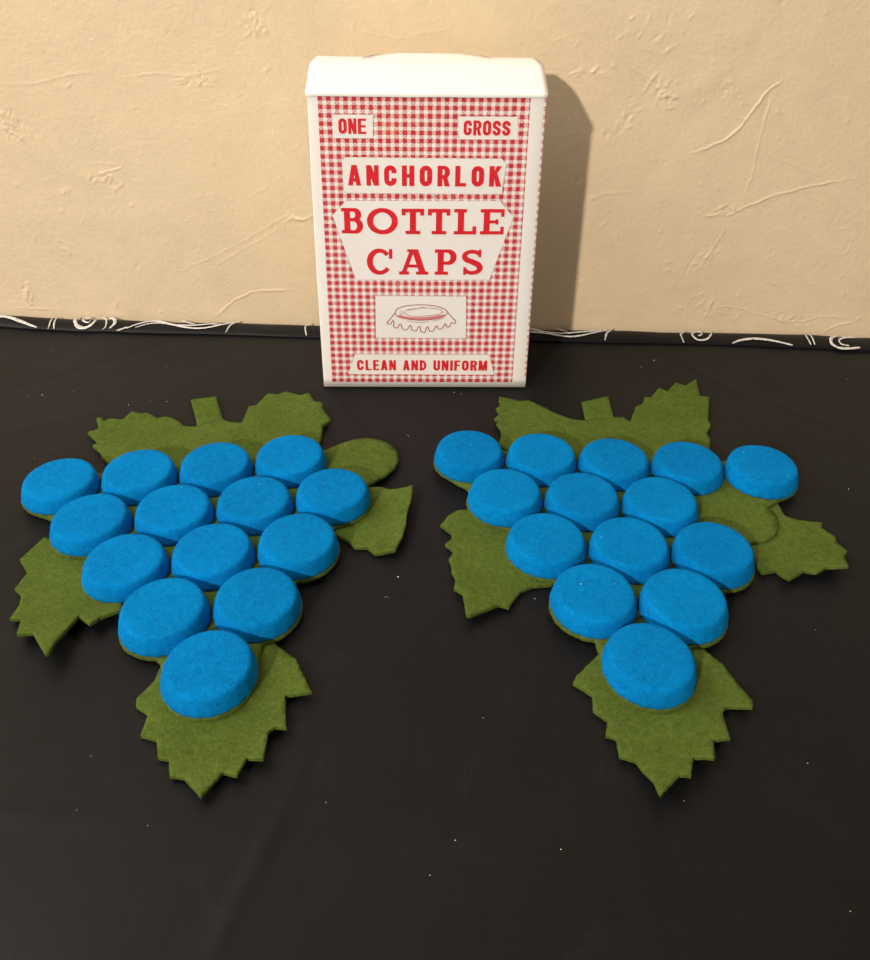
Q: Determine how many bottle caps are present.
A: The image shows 28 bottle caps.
